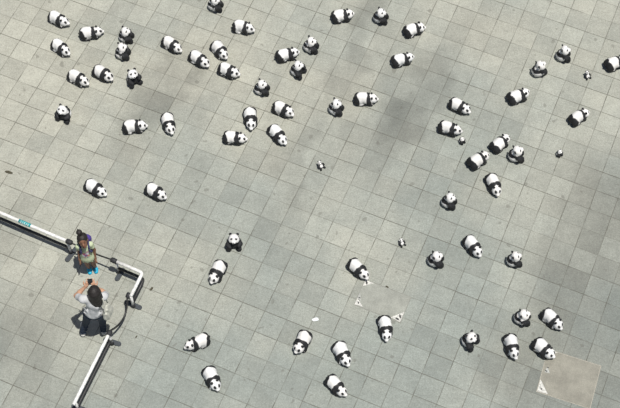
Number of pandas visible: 67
